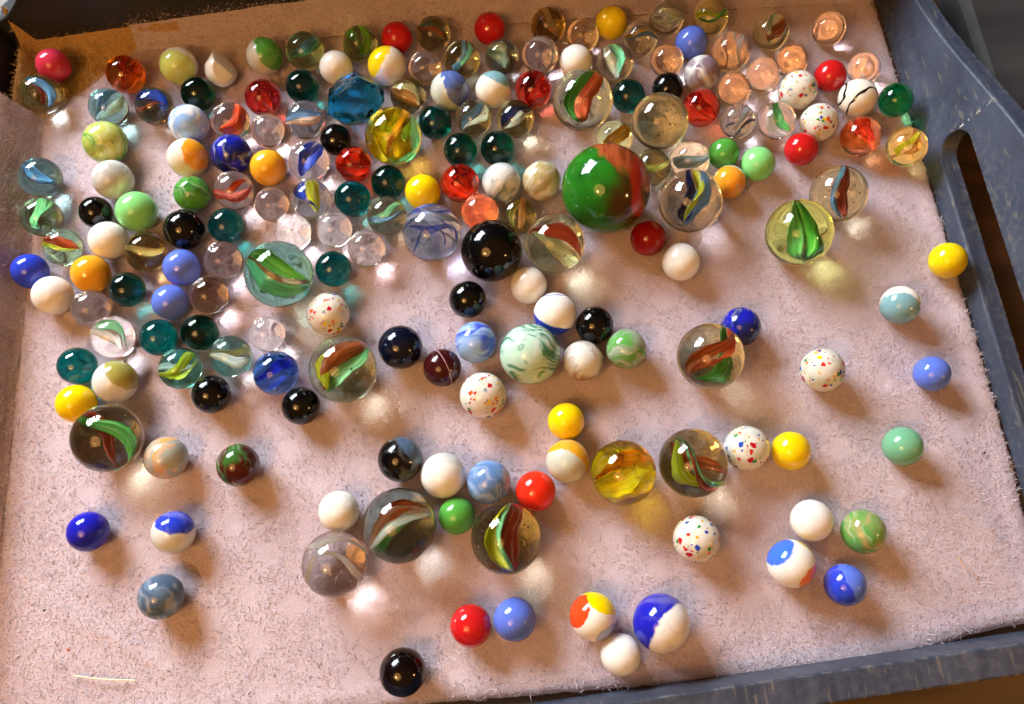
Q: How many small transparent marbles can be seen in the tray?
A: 80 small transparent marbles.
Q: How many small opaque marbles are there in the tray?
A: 90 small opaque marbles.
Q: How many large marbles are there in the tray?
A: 21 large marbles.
